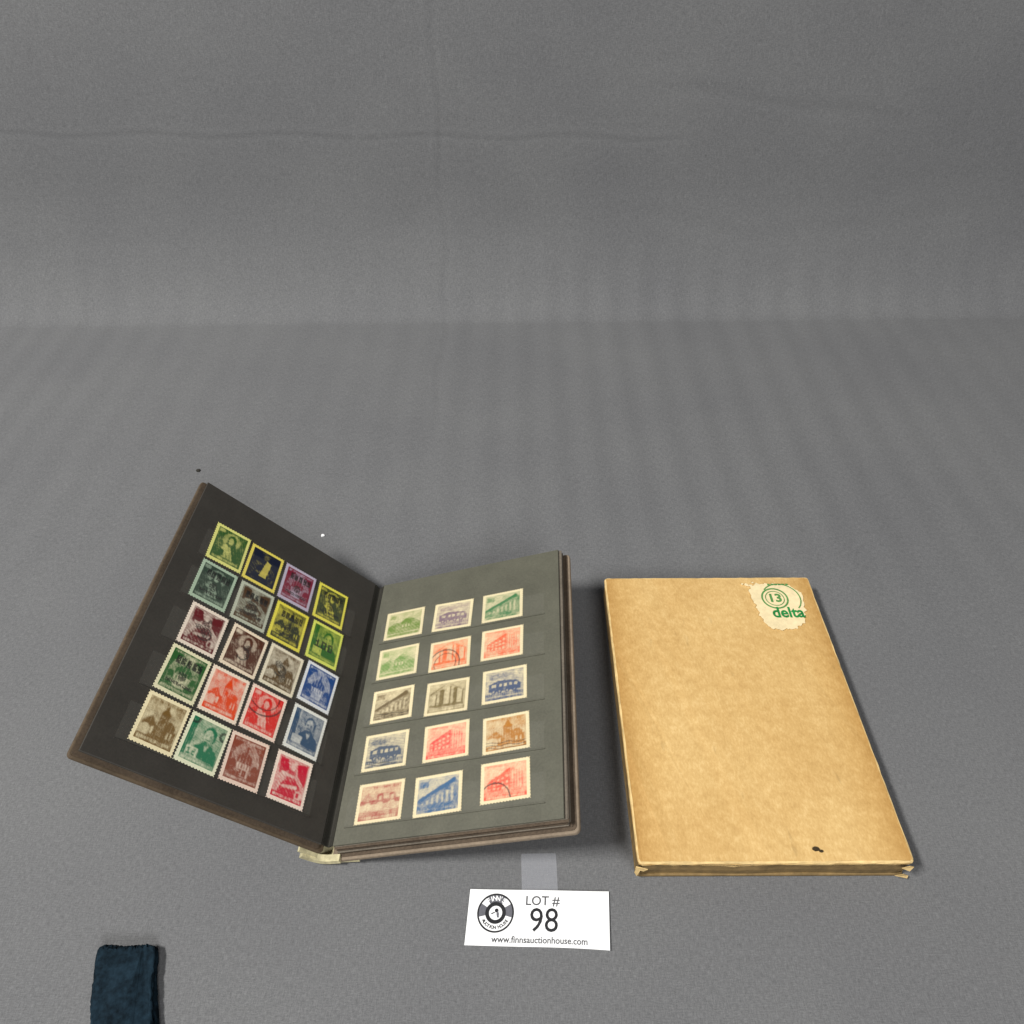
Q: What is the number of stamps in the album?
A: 35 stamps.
